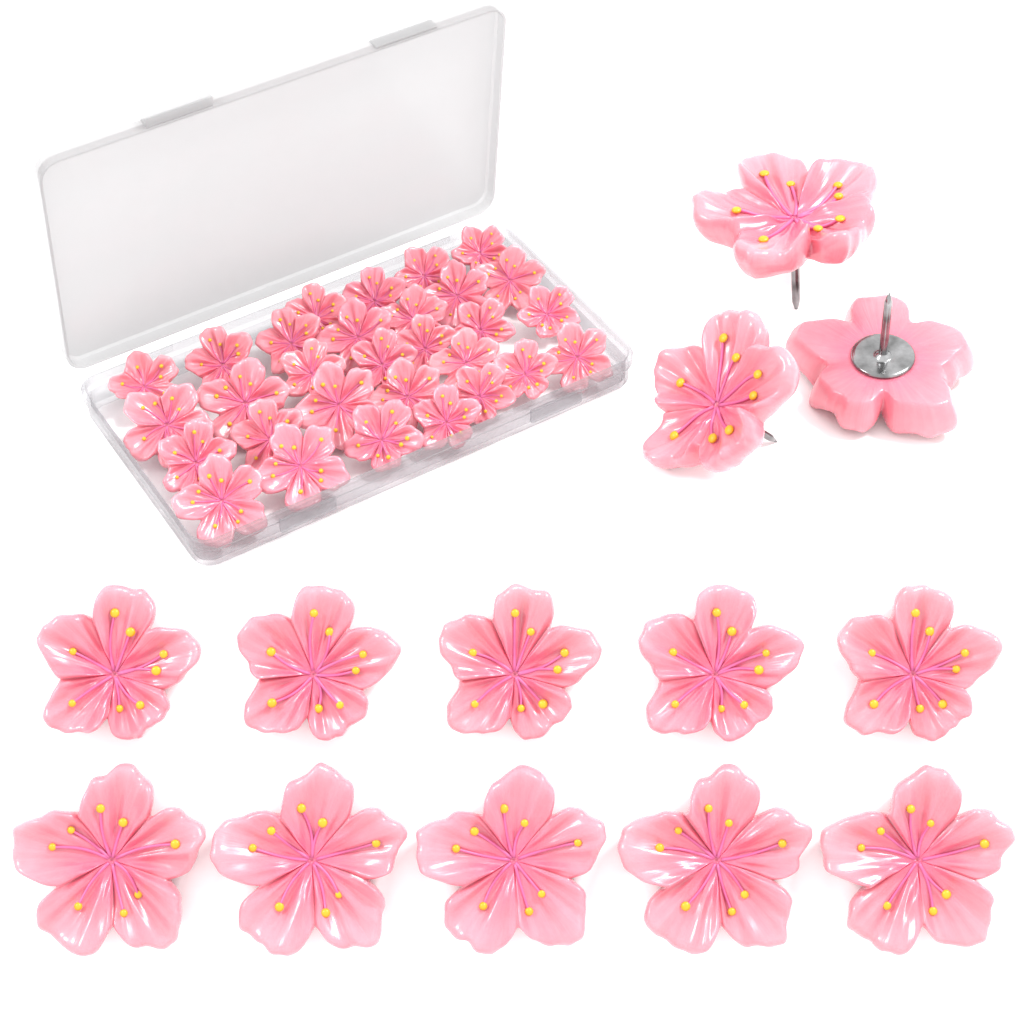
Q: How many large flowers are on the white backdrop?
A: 13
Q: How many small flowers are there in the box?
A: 30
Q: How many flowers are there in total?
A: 43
